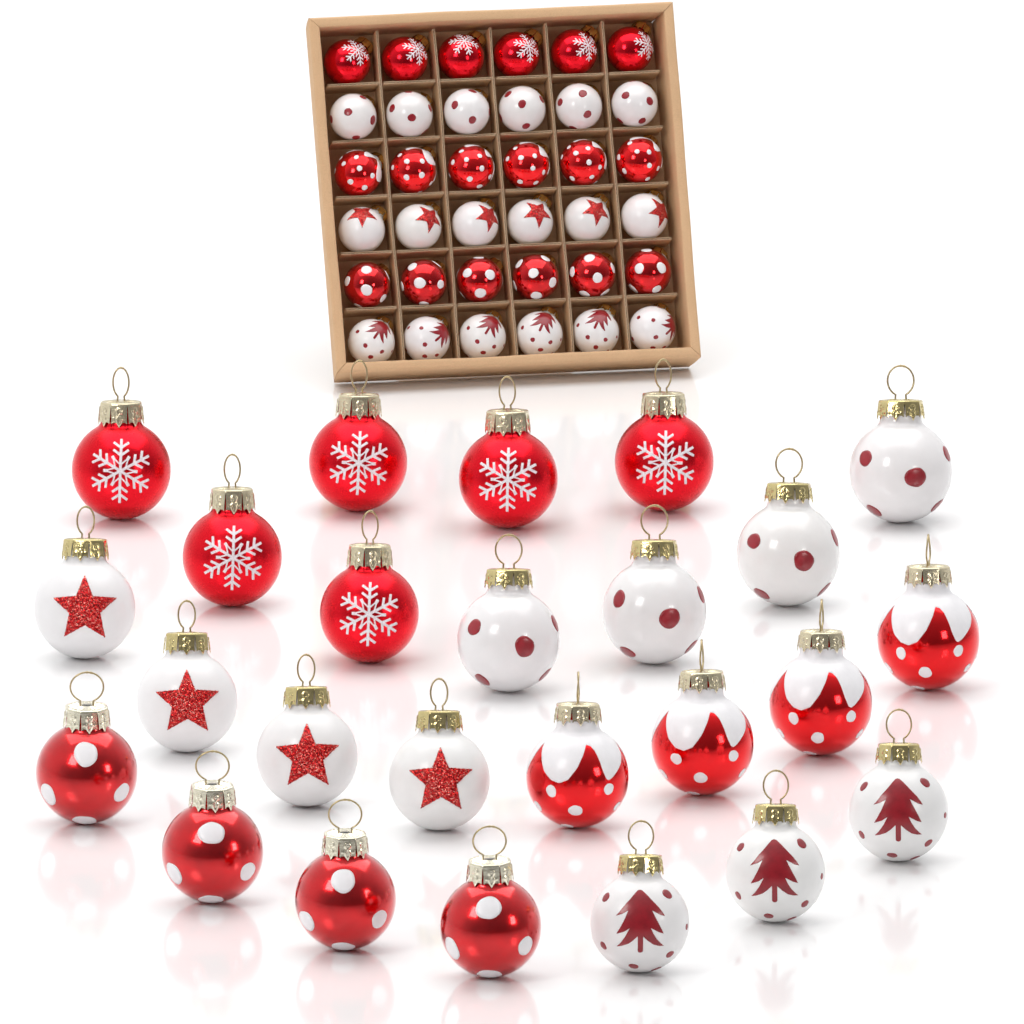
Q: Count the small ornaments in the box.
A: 36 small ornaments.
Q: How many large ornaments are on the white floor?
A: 25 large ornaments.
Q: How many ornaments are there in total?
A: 61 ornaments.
